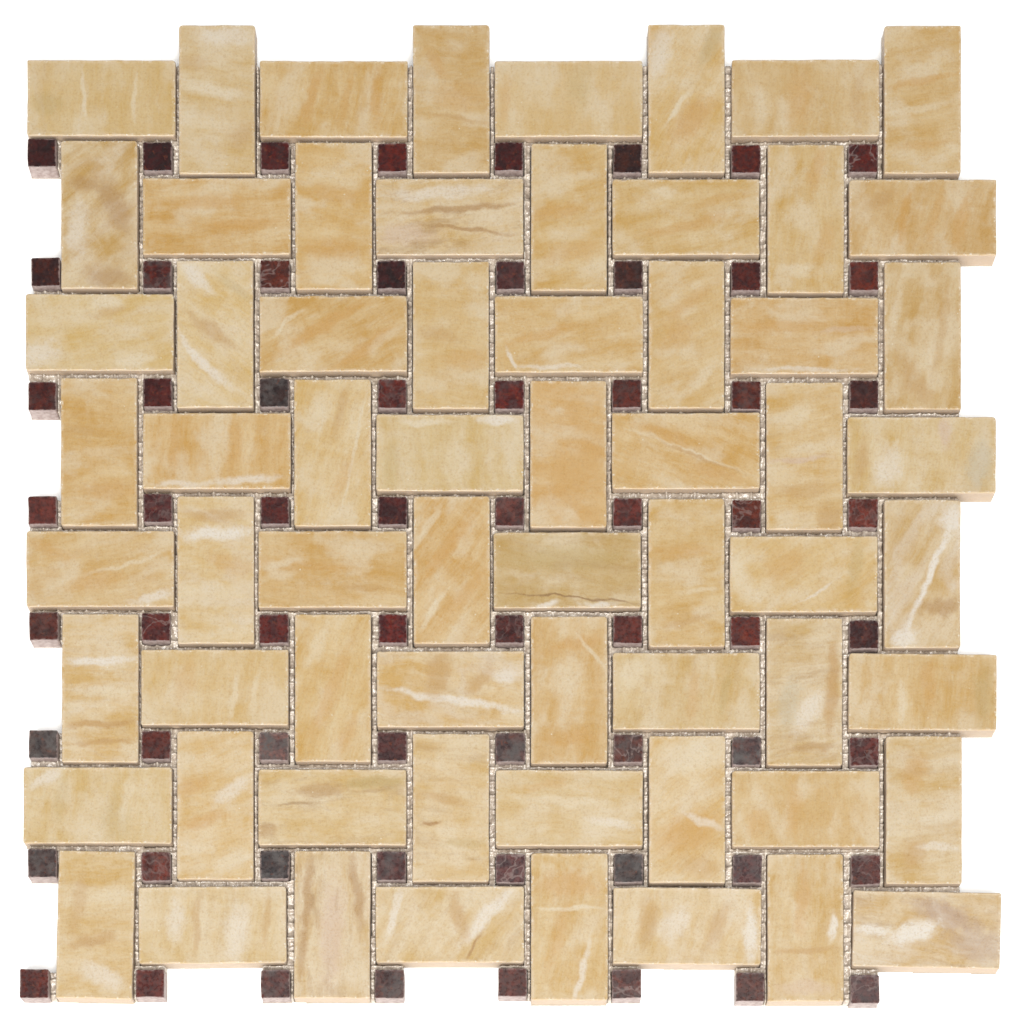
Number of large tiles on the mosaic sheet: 64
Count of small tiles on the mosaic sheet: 64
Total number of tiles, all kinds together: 128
